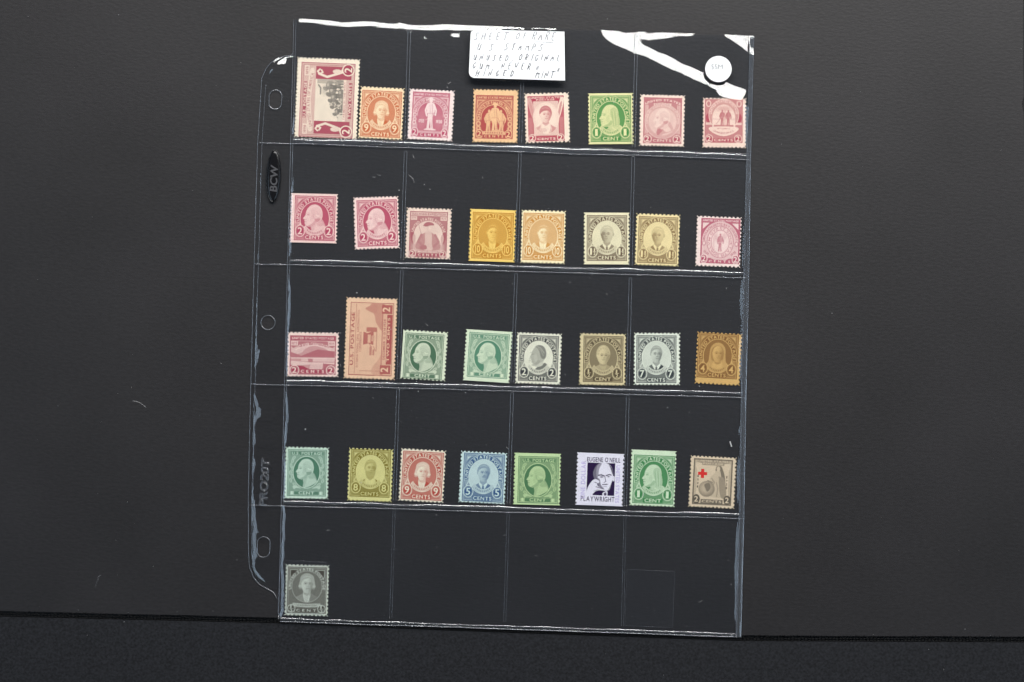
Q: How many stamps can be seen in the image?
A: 33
